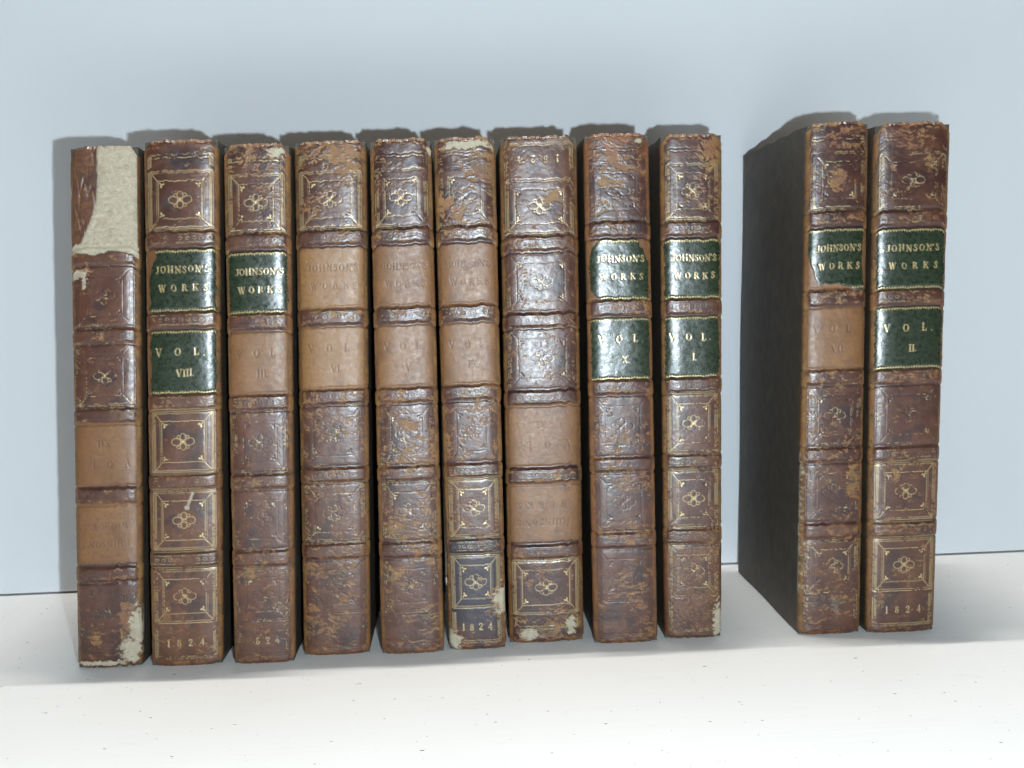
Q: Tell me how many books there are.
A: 11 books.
